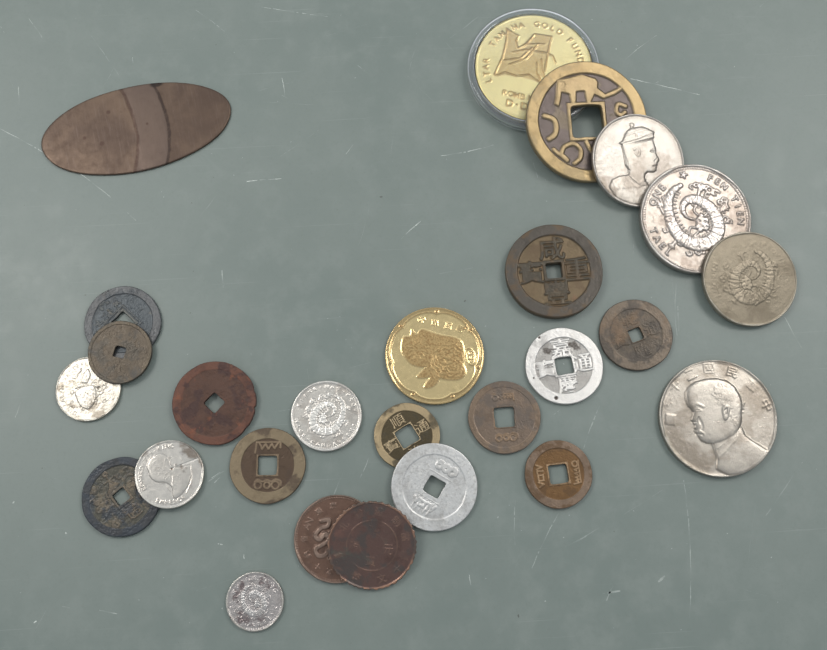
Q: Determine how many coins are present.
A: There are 25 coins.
